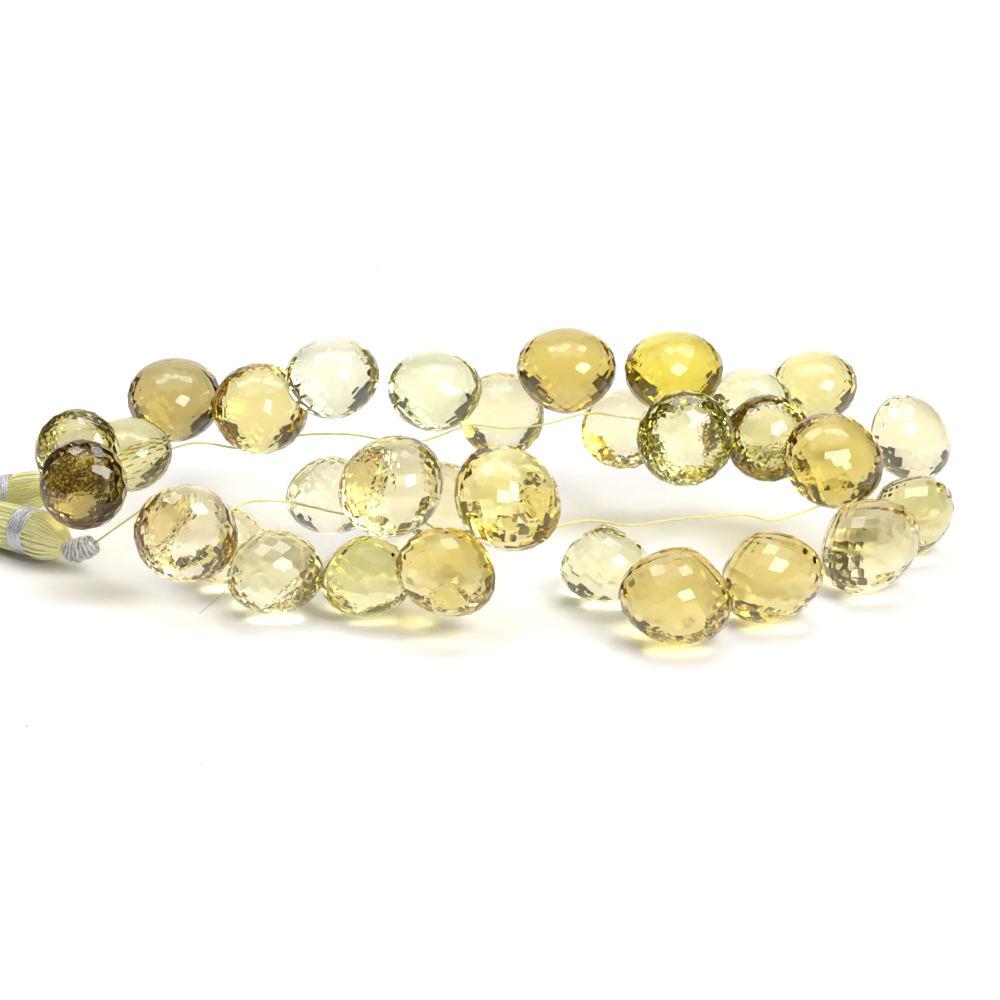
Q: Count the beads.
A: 31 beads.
